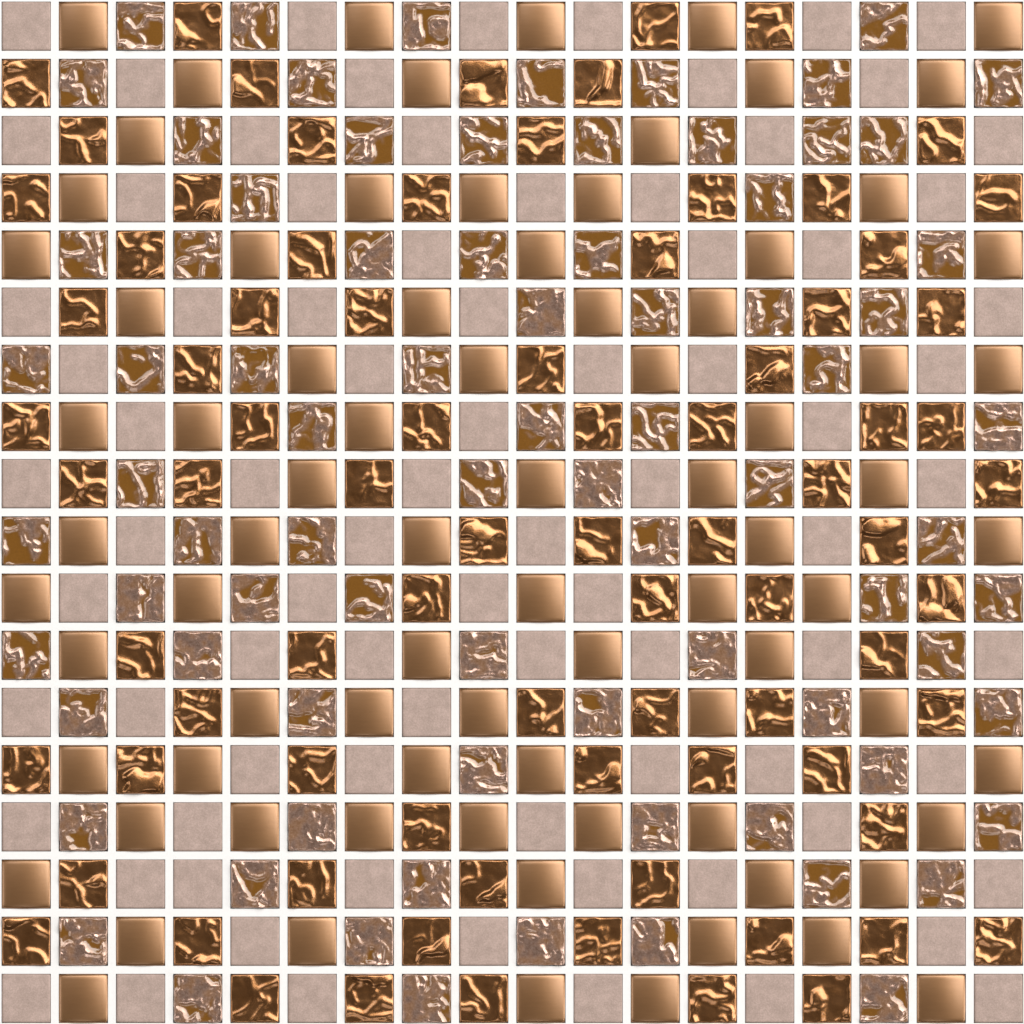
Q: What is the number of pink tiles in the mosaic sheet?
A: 82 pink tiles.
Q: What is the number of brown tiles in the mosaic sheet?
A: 81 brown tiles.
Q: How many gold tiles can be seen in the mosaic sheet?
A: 81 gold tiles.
